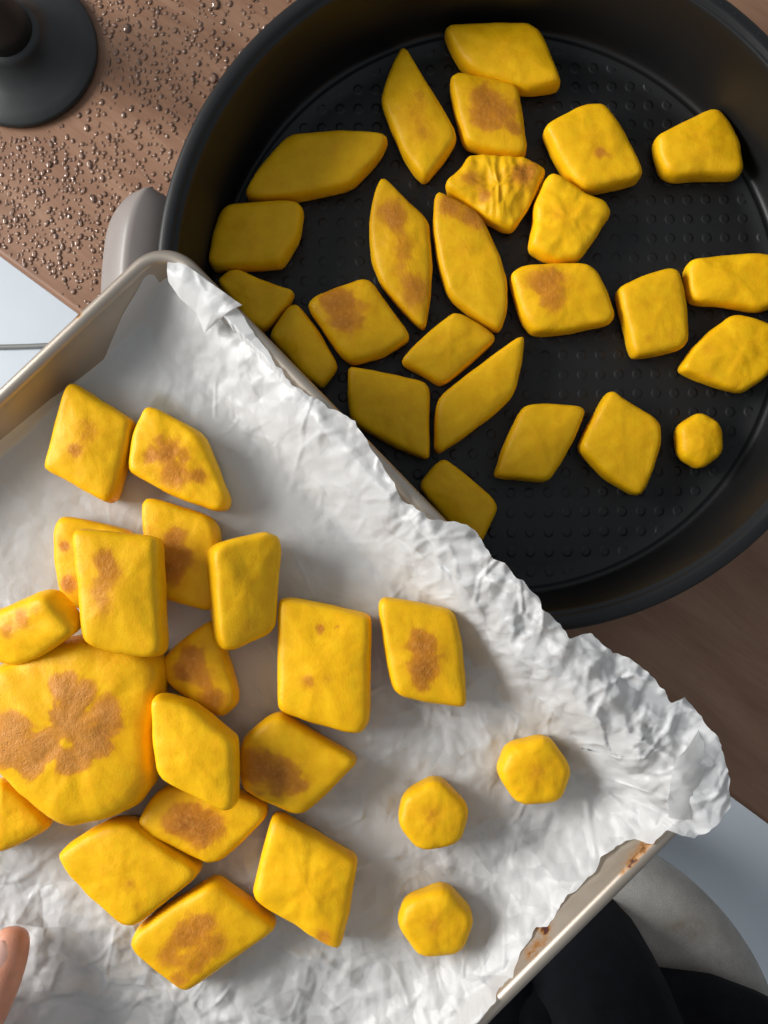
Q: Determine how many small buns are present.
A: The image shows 45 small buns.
